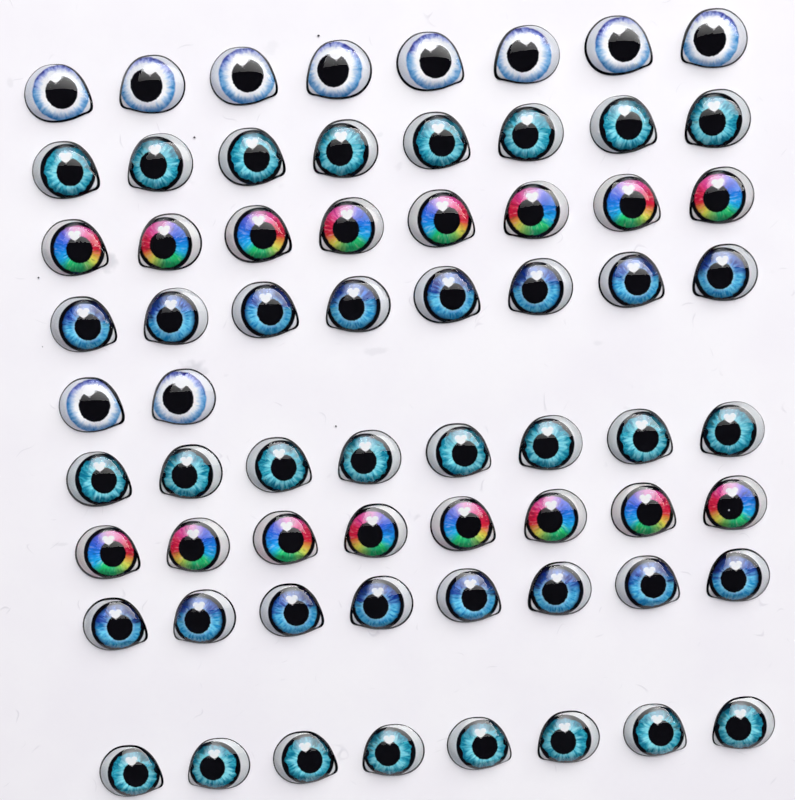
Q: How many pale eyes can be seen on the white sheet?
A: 10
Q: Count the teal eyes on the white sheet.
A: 24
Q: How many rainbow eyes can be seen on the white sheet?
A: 16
